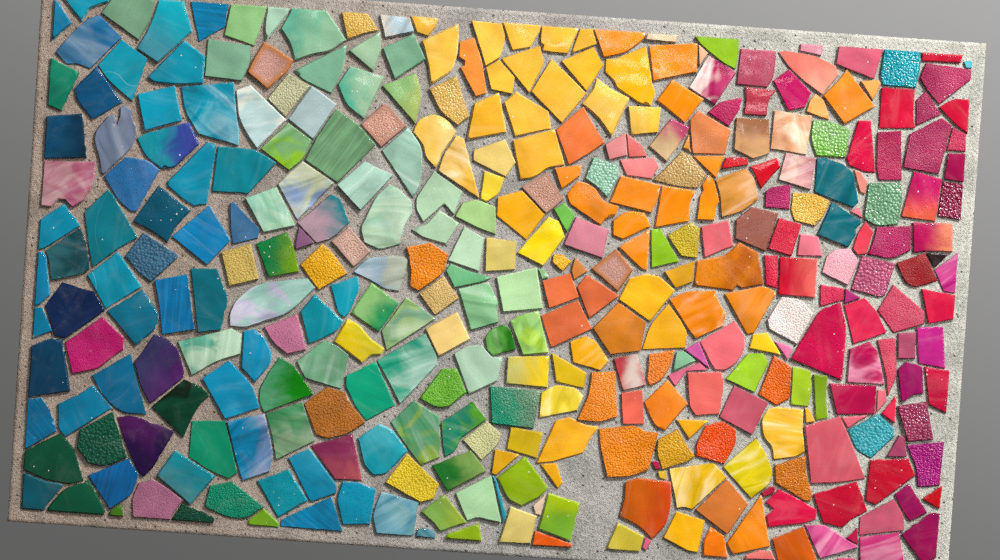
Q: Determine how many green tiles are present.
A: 66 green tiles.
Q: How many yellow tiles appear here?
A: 56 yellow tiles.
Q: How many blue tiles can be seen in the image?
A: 54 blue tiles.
